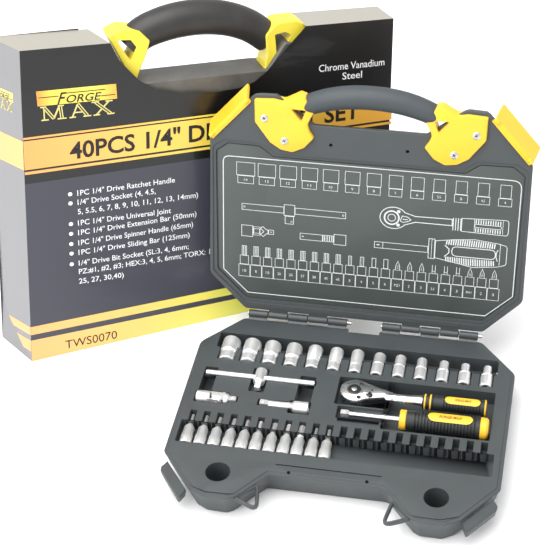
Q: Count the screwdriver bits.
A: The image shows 11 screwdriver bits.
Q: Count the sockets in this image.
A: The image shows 13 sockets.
